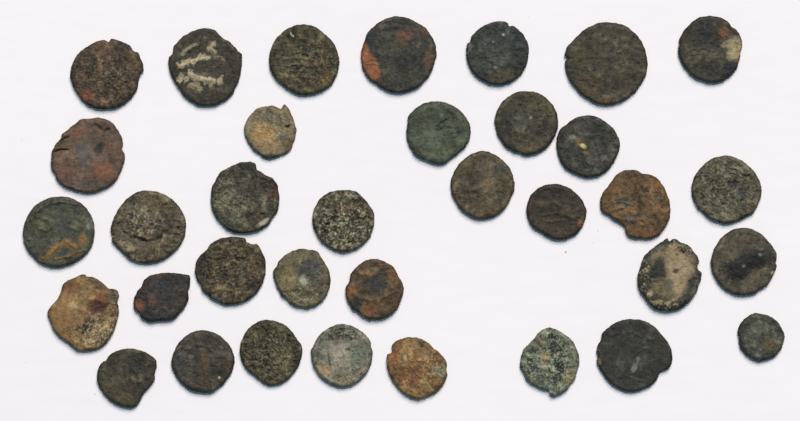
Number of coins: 35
